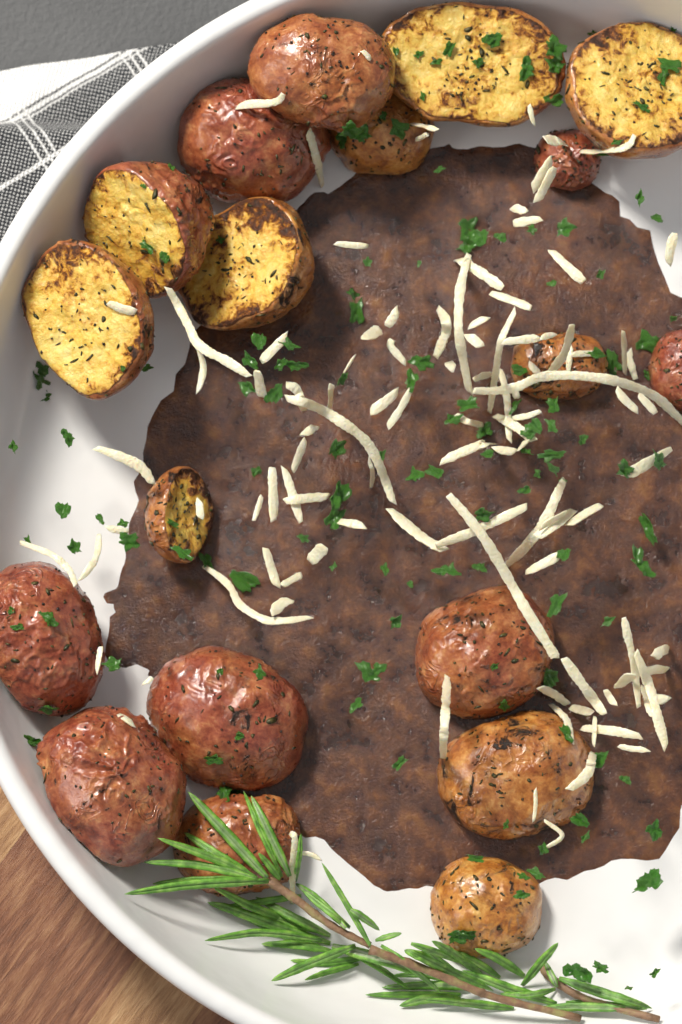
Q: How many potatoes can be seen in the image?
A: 19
